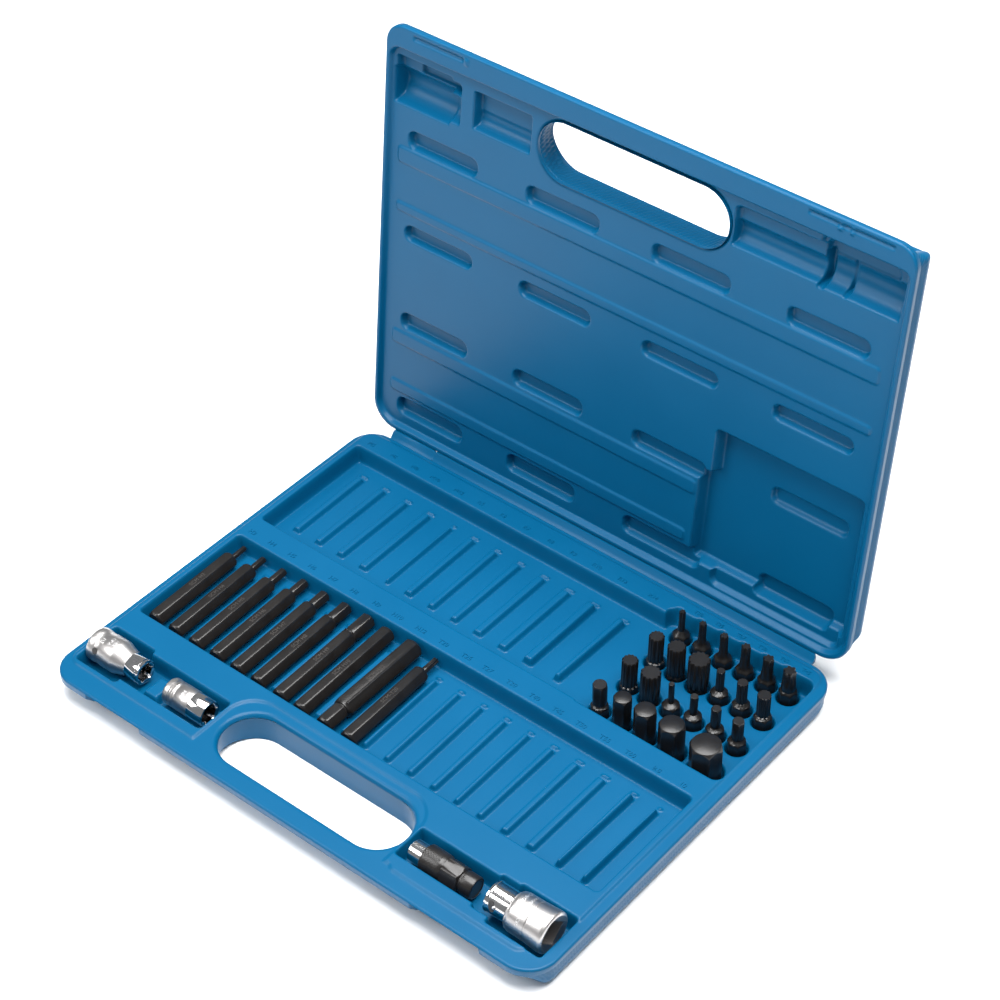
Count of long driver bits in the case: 10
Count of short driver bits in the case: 23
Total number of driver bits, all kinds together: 33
